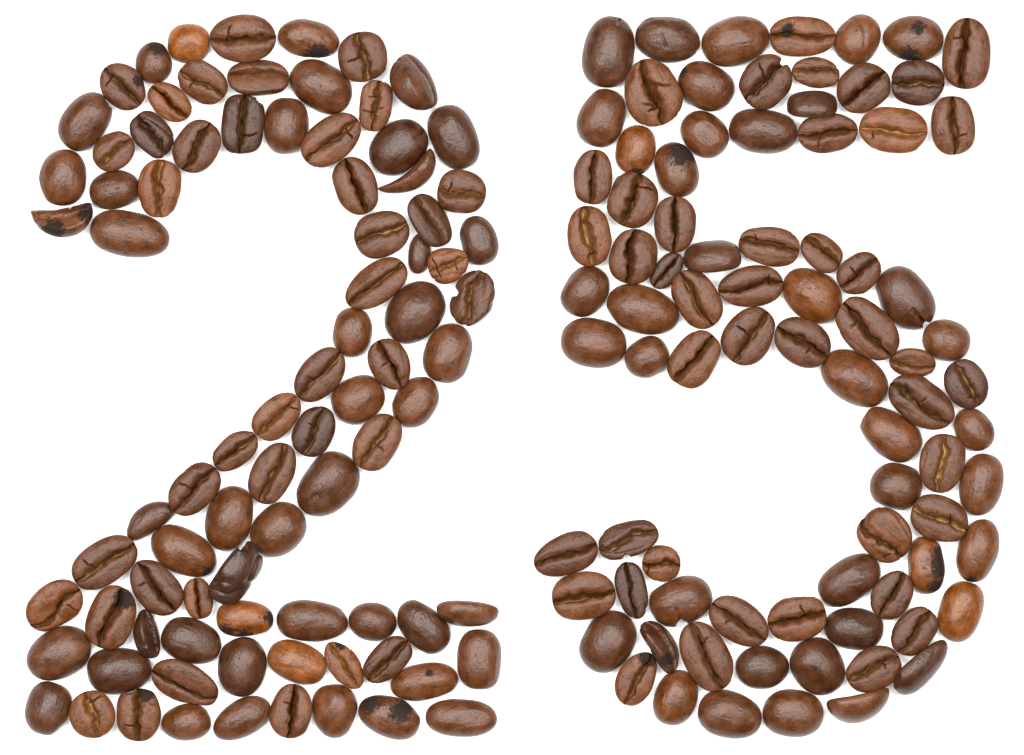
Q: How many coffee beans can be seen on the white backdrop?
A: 168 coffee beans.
